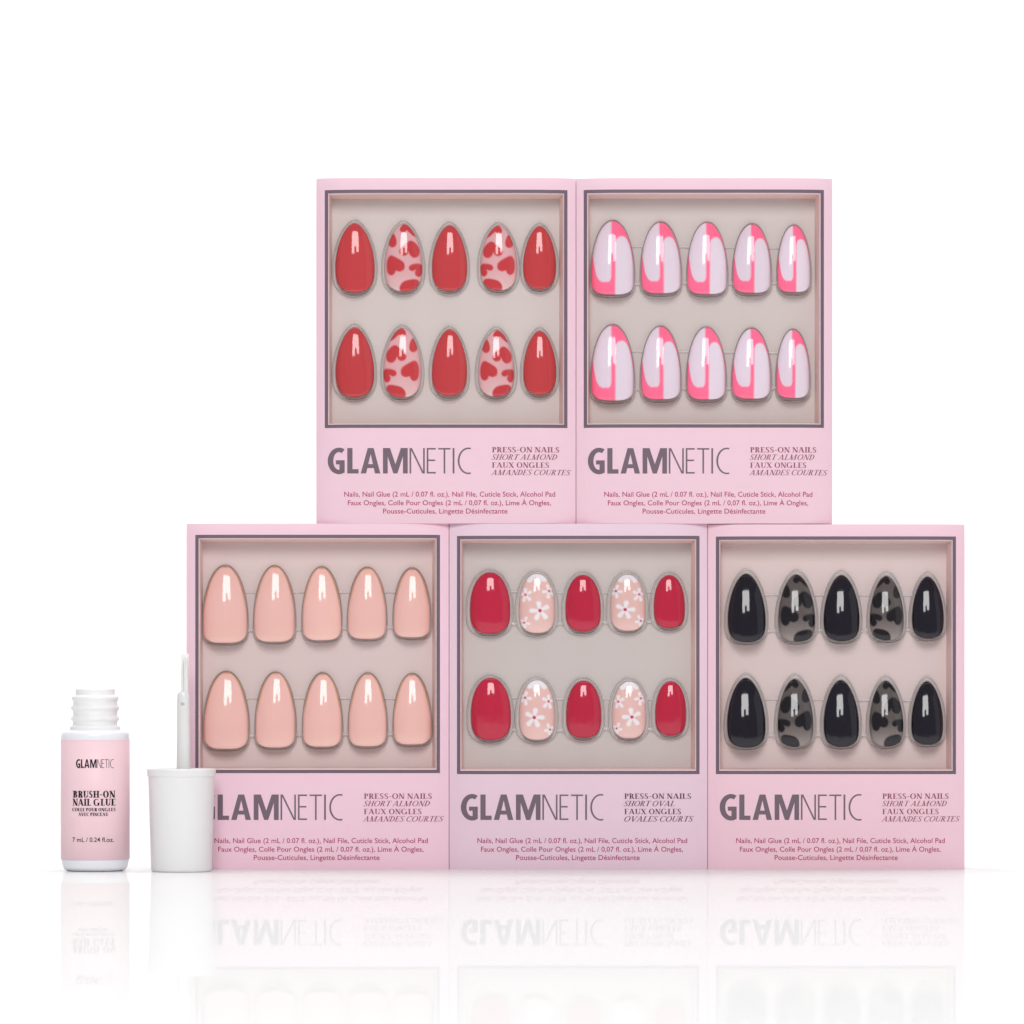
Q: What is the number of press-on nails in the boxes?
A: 50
